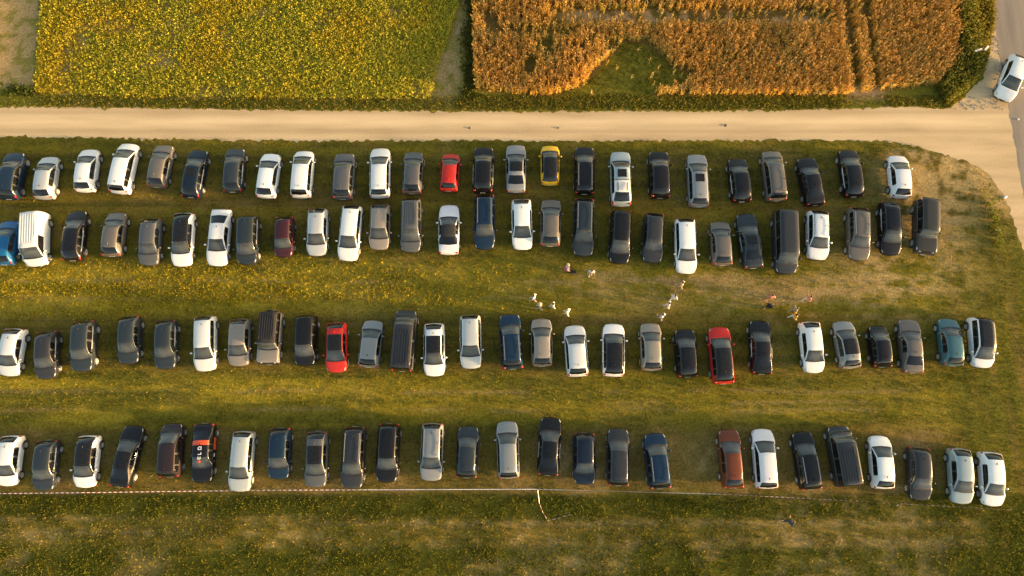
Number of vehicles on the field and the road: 108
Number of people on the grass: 16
